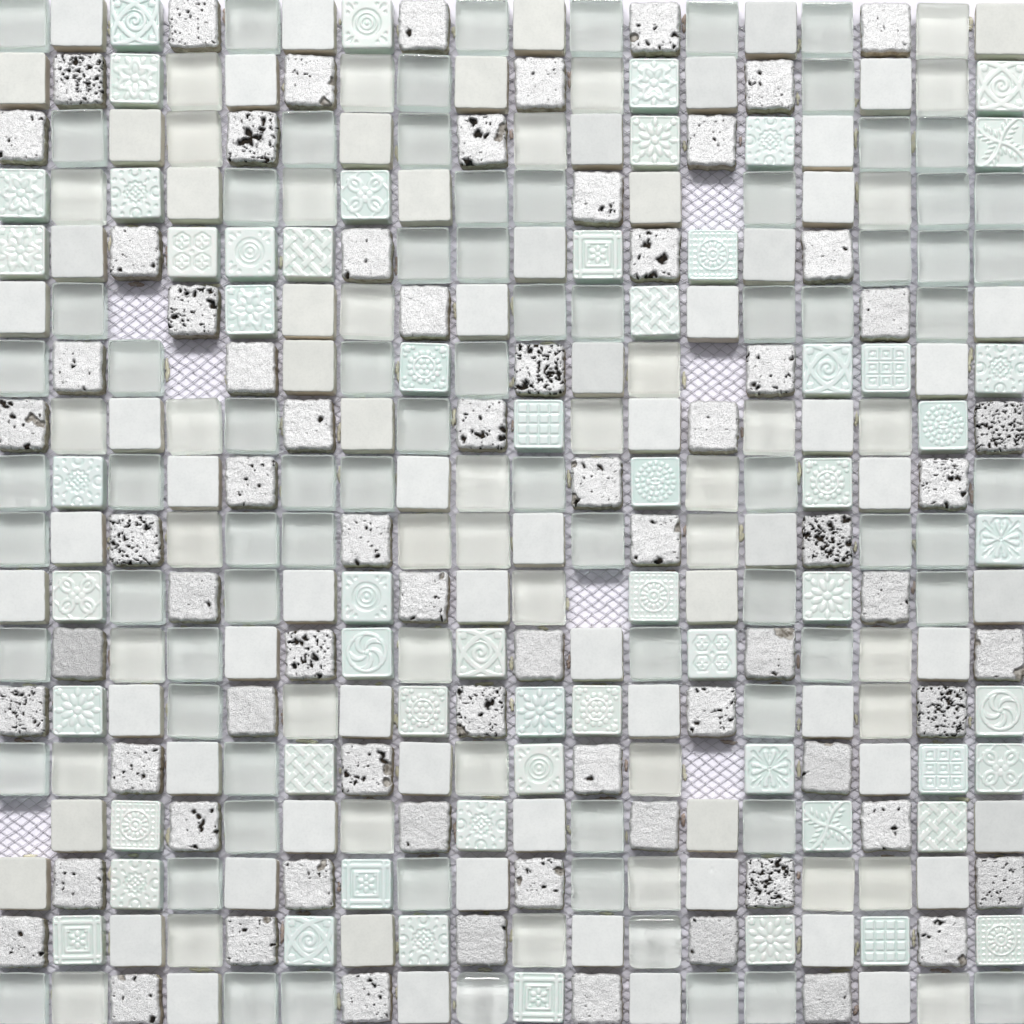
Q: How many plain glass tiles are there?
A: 115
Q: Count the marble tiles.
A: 72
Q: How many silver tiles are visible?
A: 71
